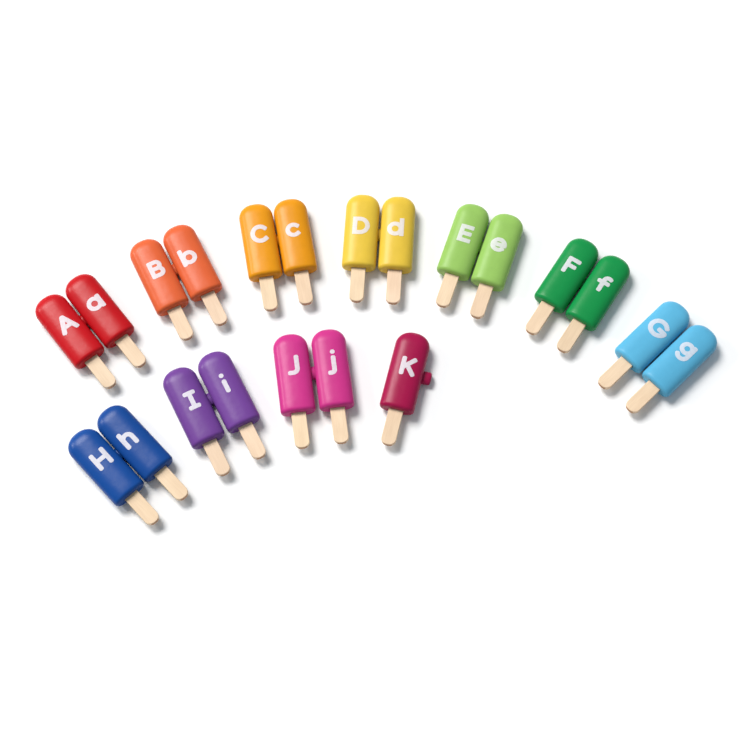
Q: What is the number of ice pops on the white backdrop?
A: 21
